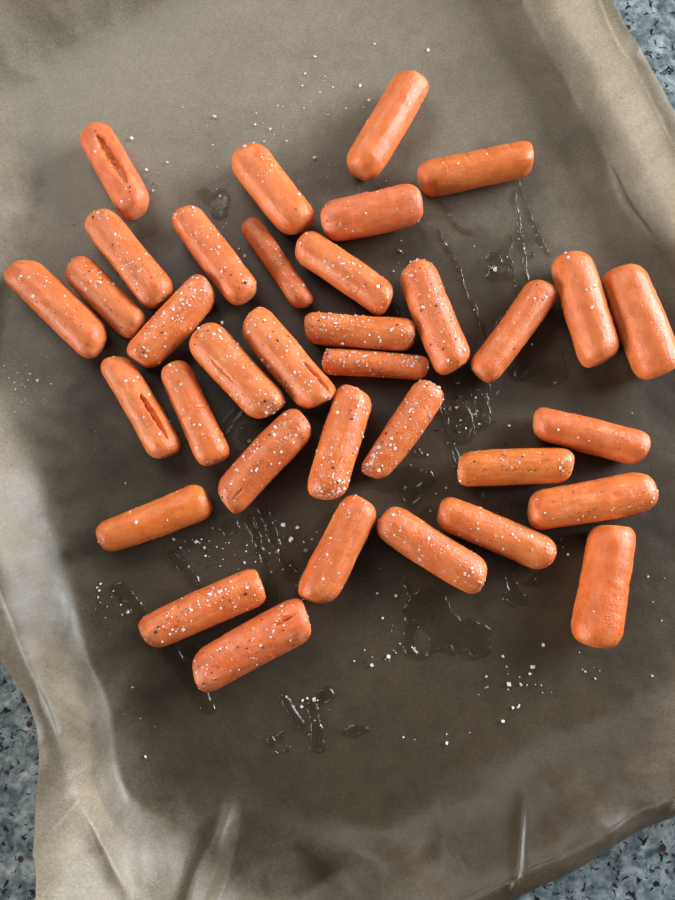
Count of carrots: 35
